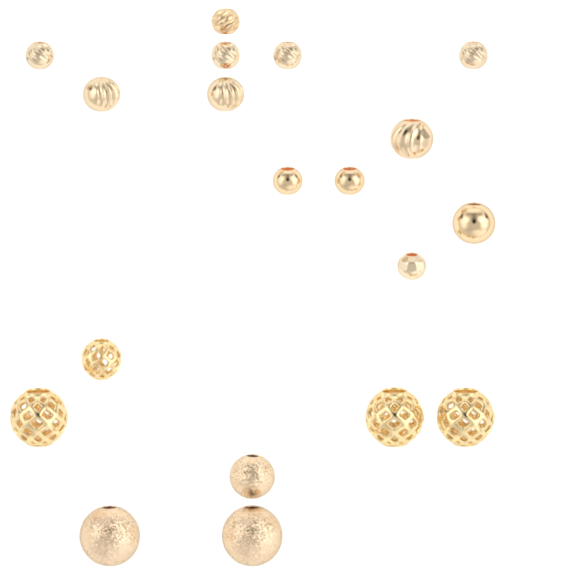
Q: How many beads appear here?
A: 19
